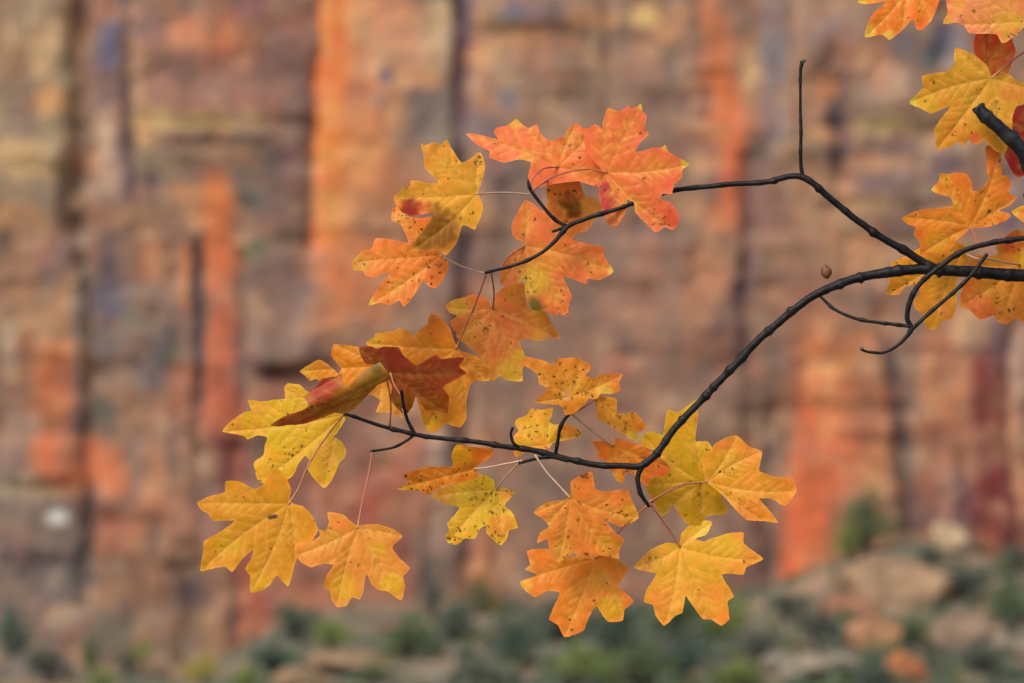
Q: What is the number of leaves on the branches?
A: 34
